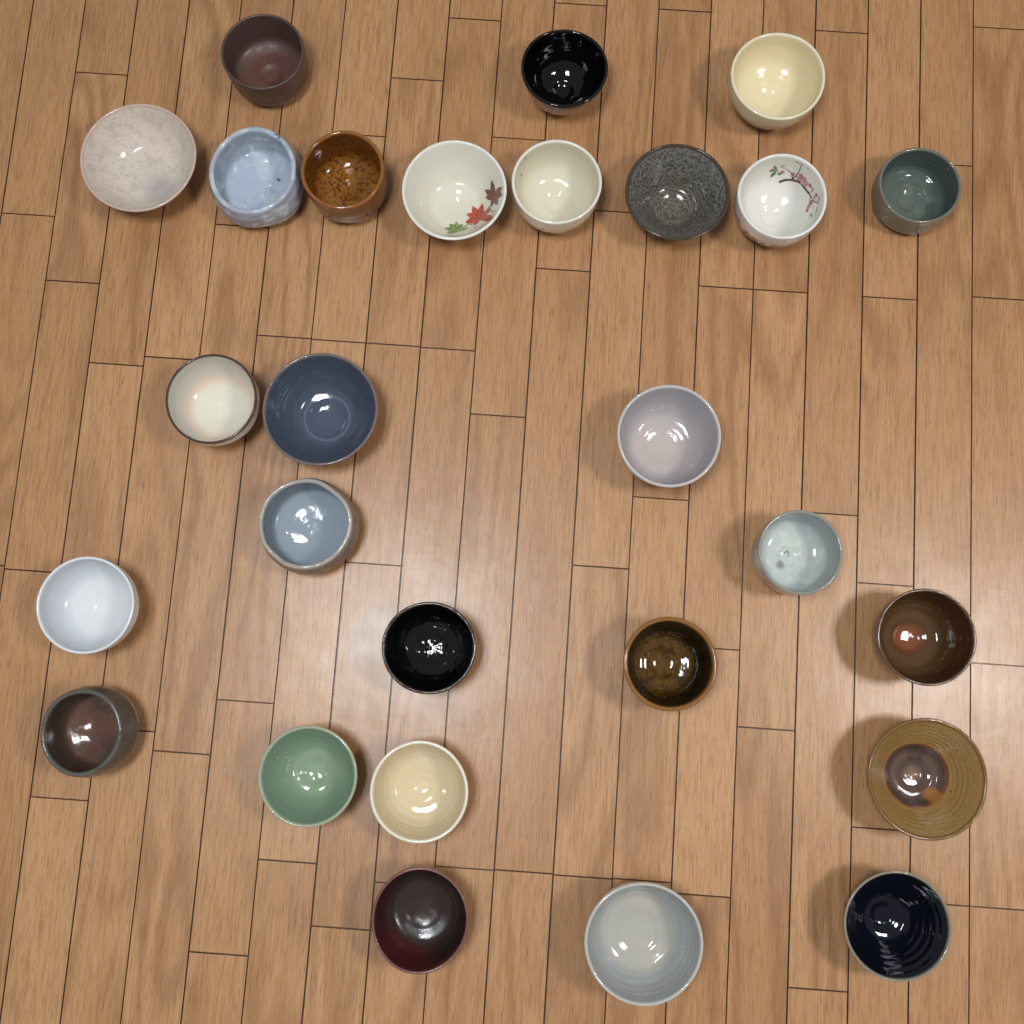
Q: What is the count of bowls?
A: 27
